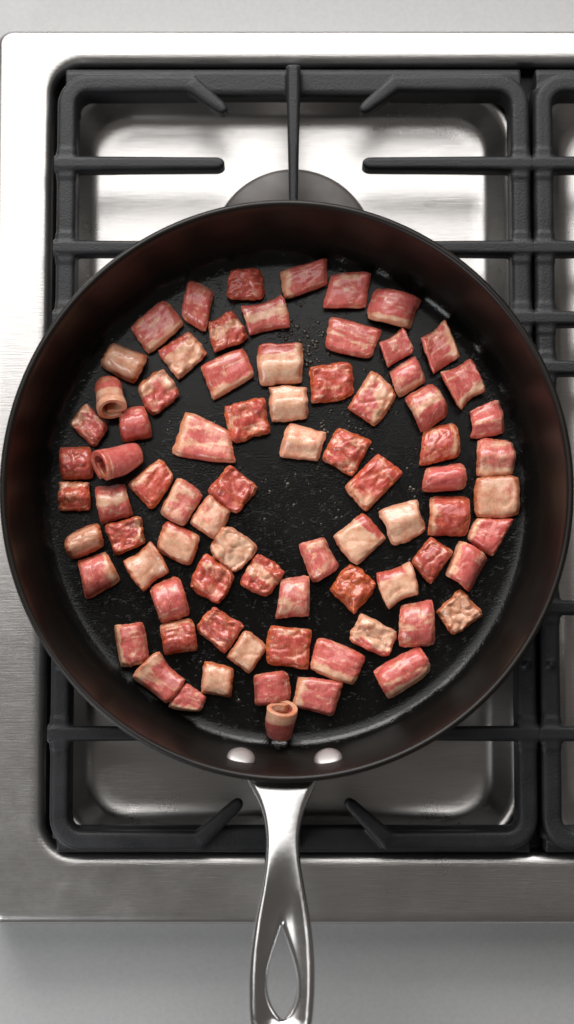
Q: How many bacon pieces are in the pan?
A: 78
